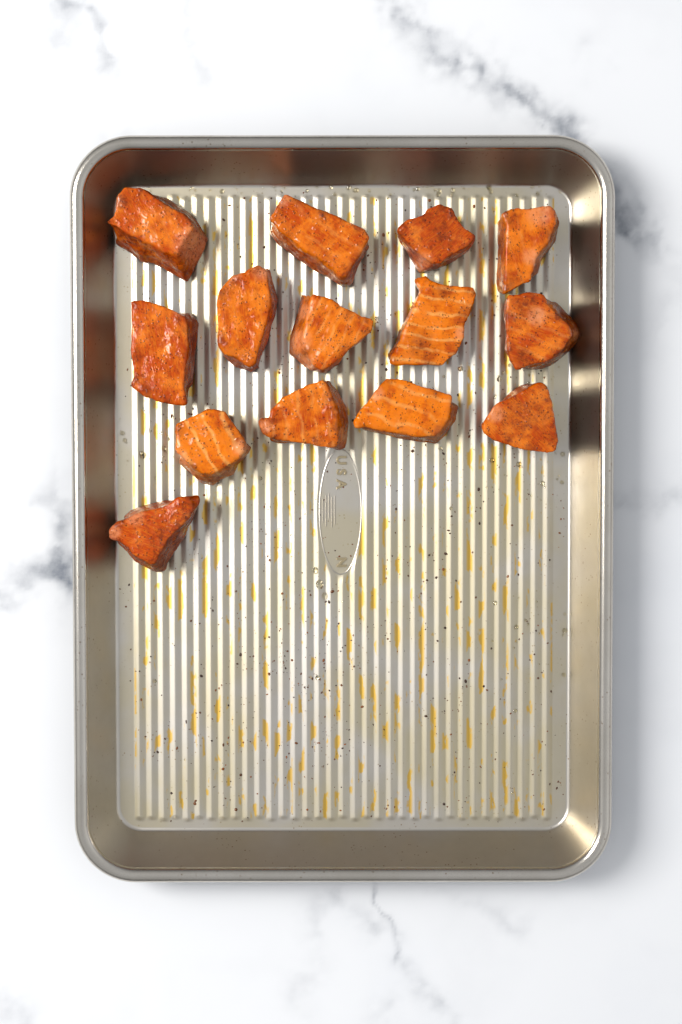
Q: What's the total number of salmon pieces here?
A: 14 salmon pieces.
